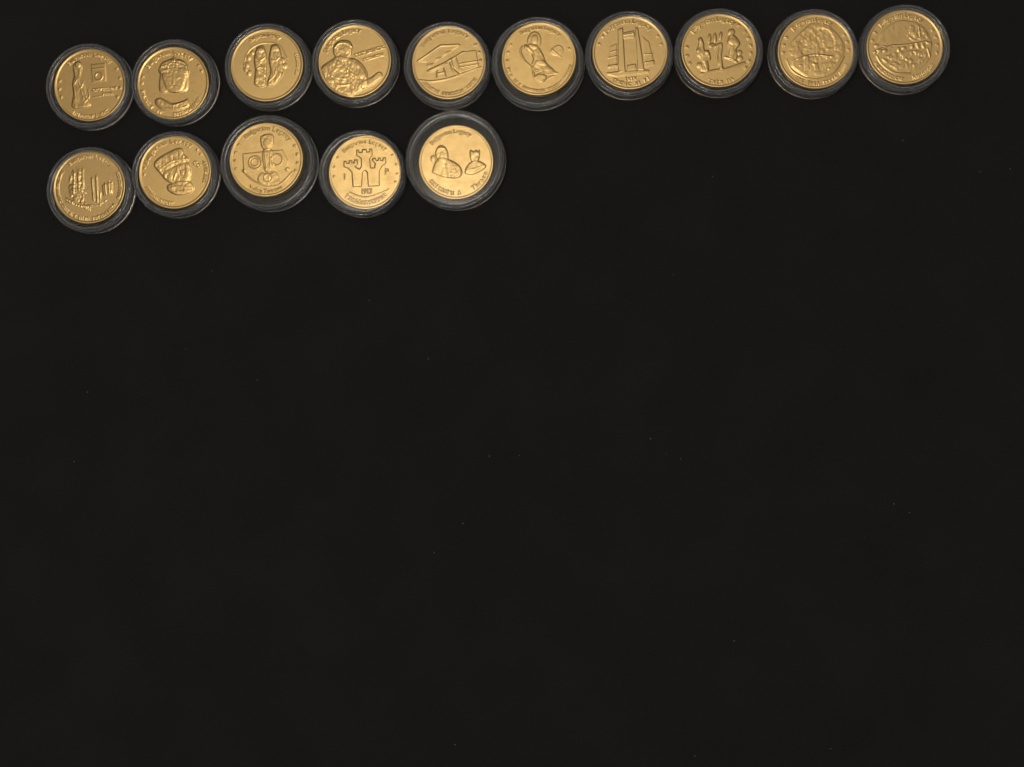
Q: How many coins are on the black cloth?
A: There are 15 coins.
